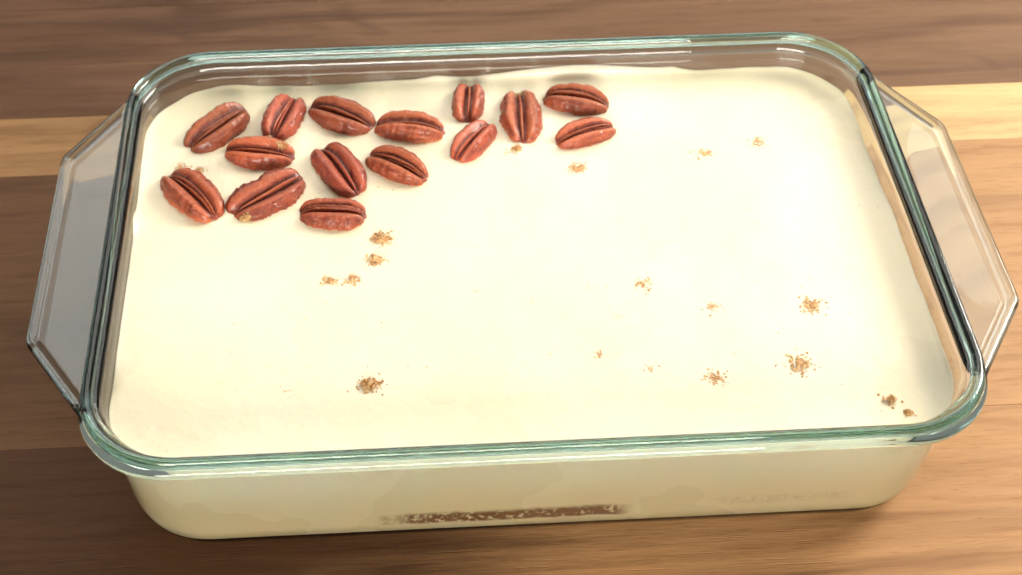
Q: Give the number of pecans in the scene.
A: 15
